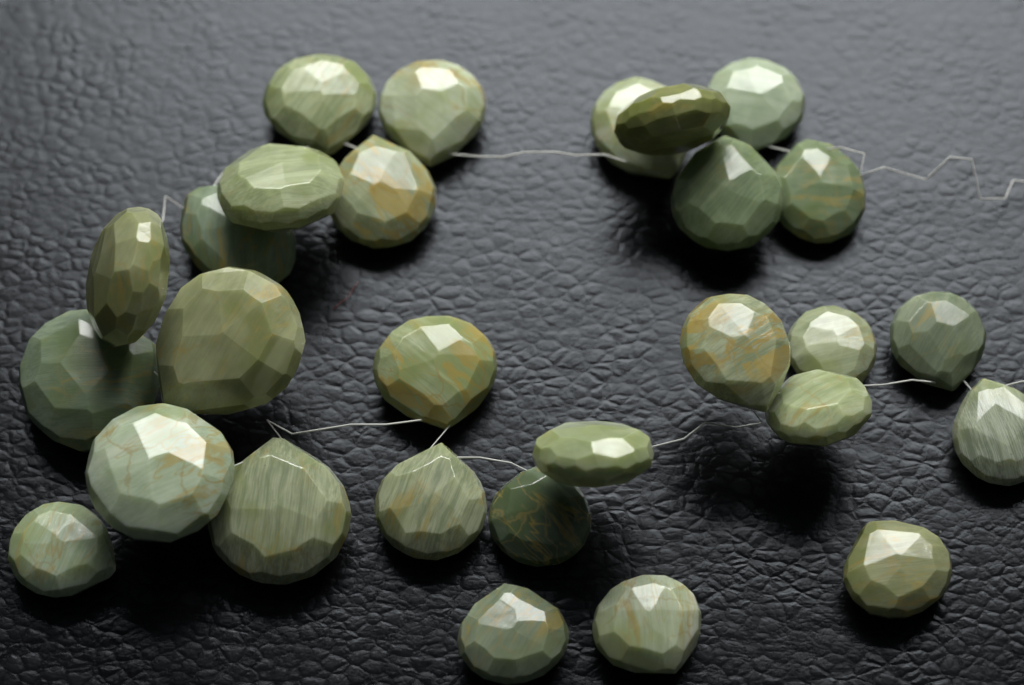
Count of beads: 28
